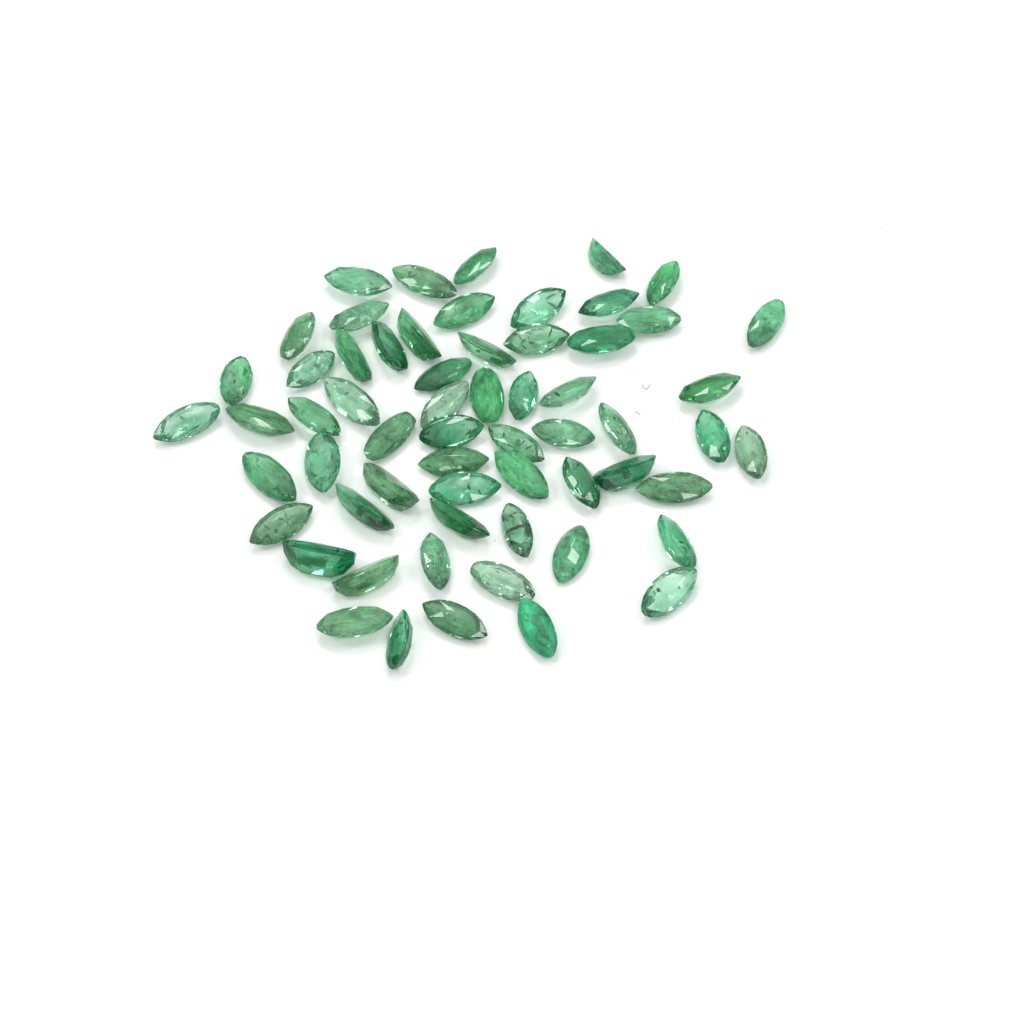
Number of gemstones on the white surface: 61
